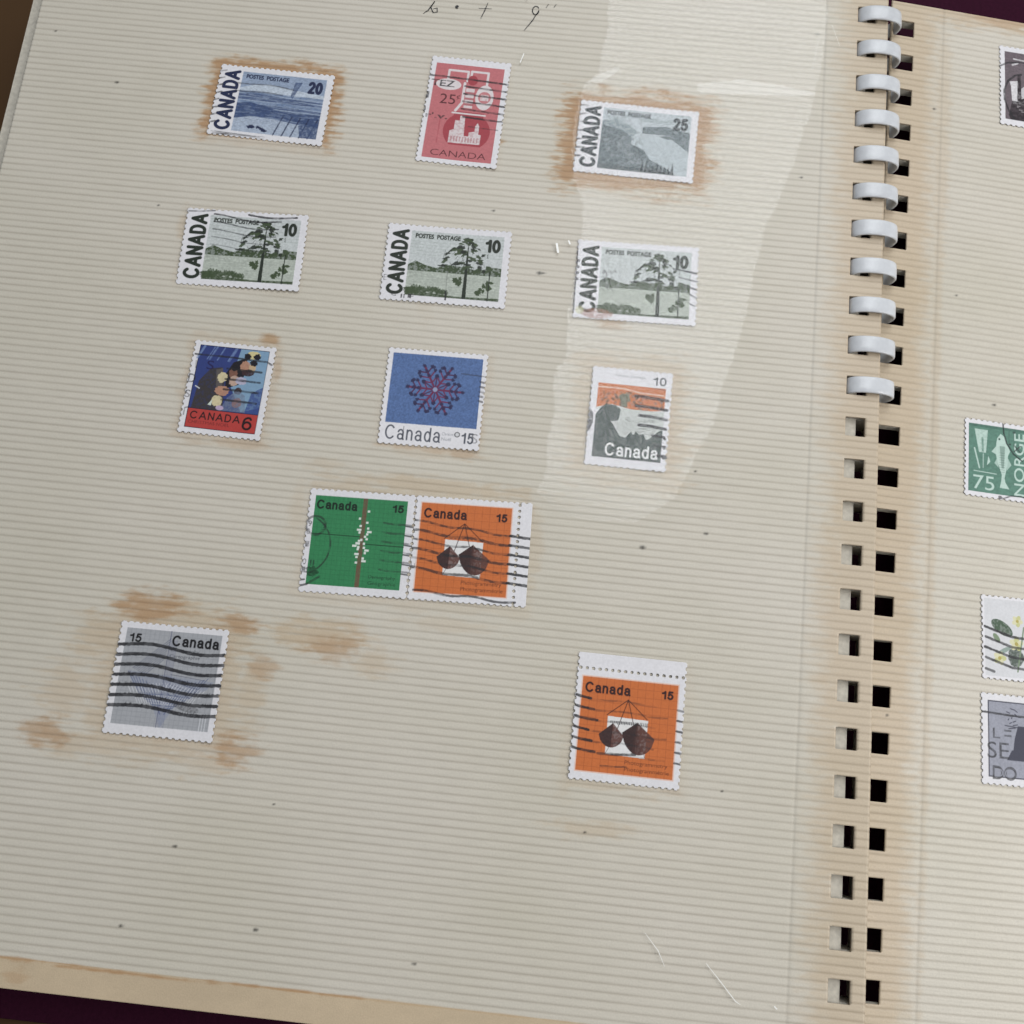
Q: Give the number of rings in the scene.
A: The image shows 11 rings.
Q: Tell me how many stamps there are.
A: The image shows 17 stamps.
